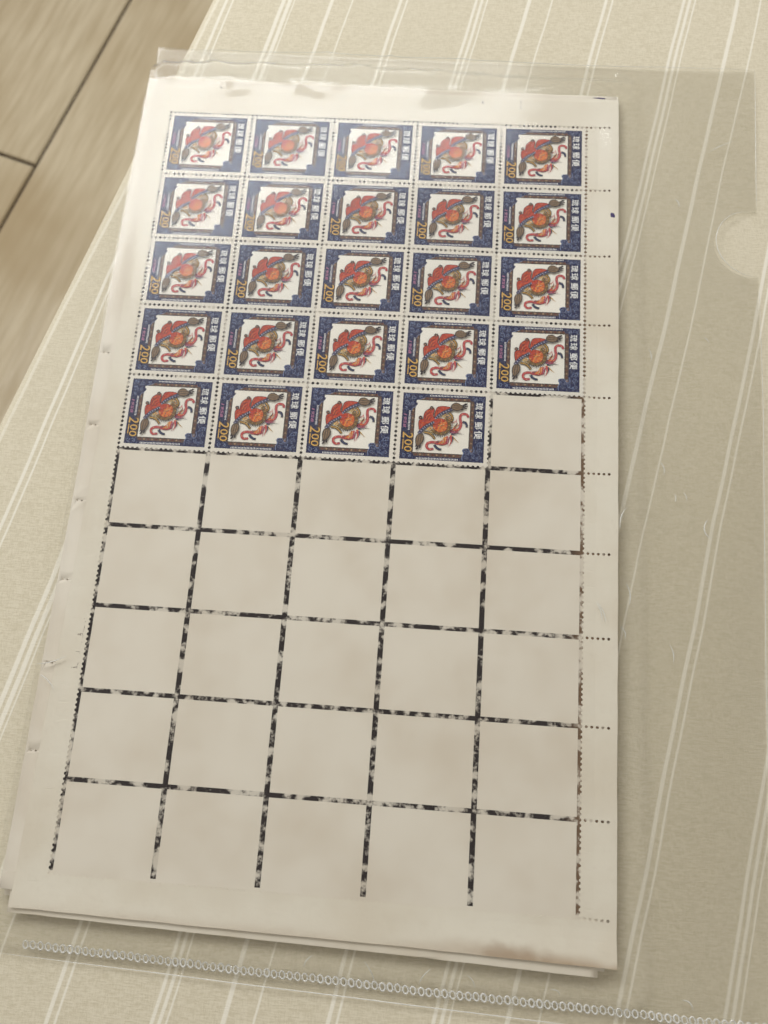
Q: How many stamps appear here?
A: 24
